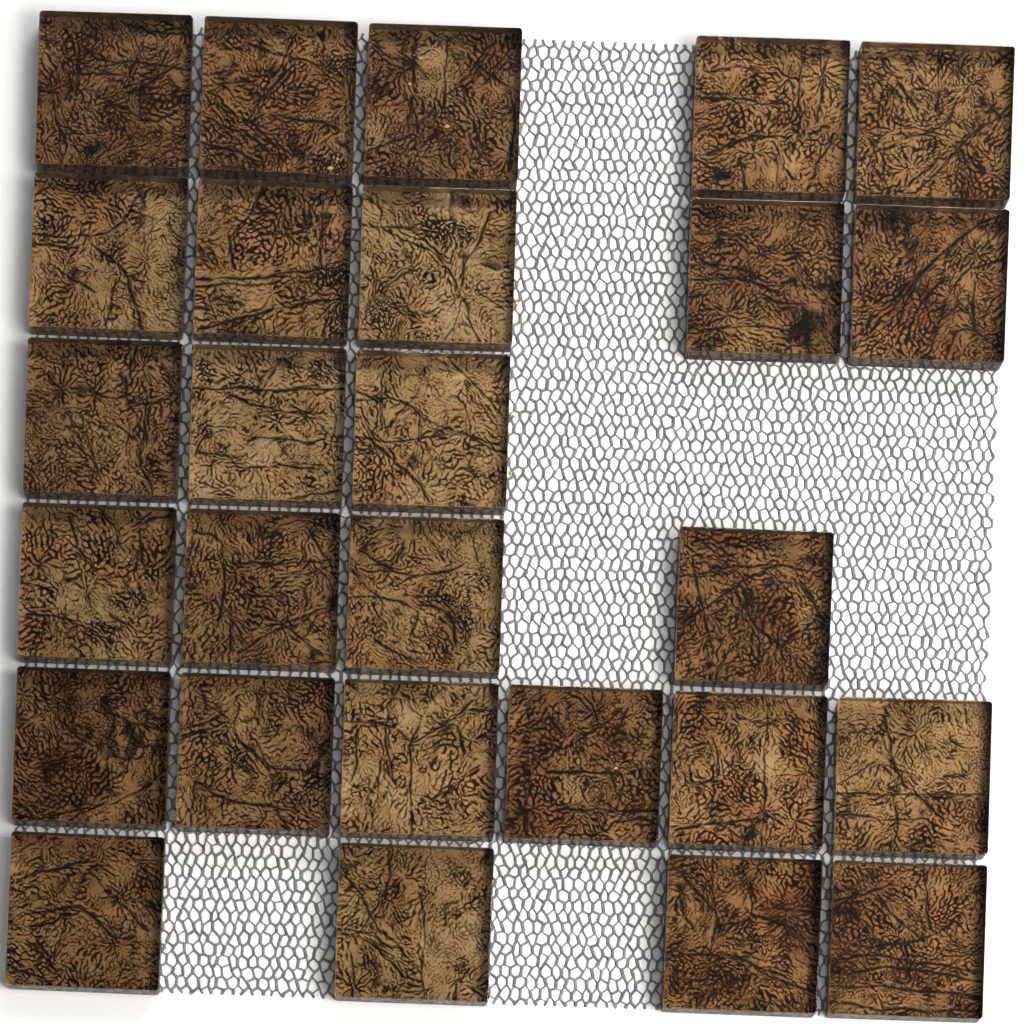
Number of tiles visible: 27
